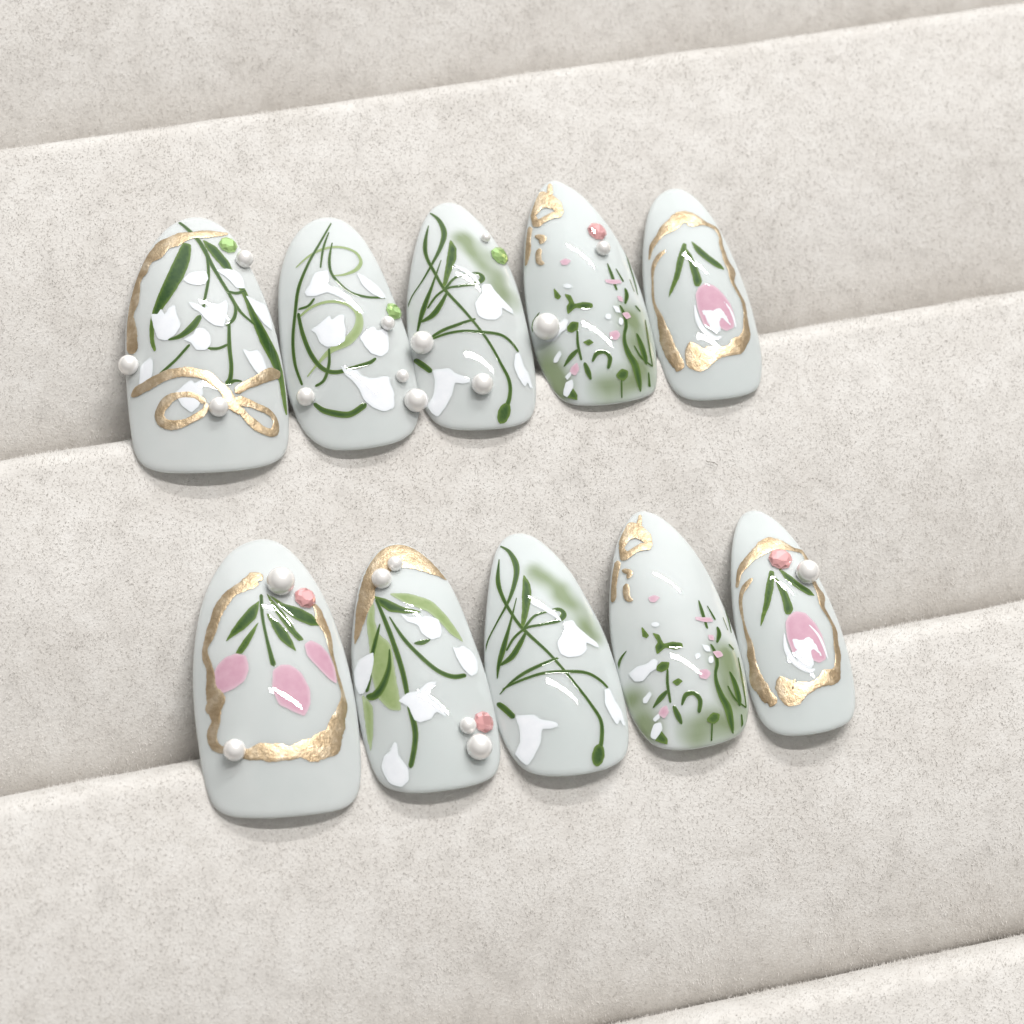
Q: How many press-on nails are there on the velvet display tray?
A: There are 10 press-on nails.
